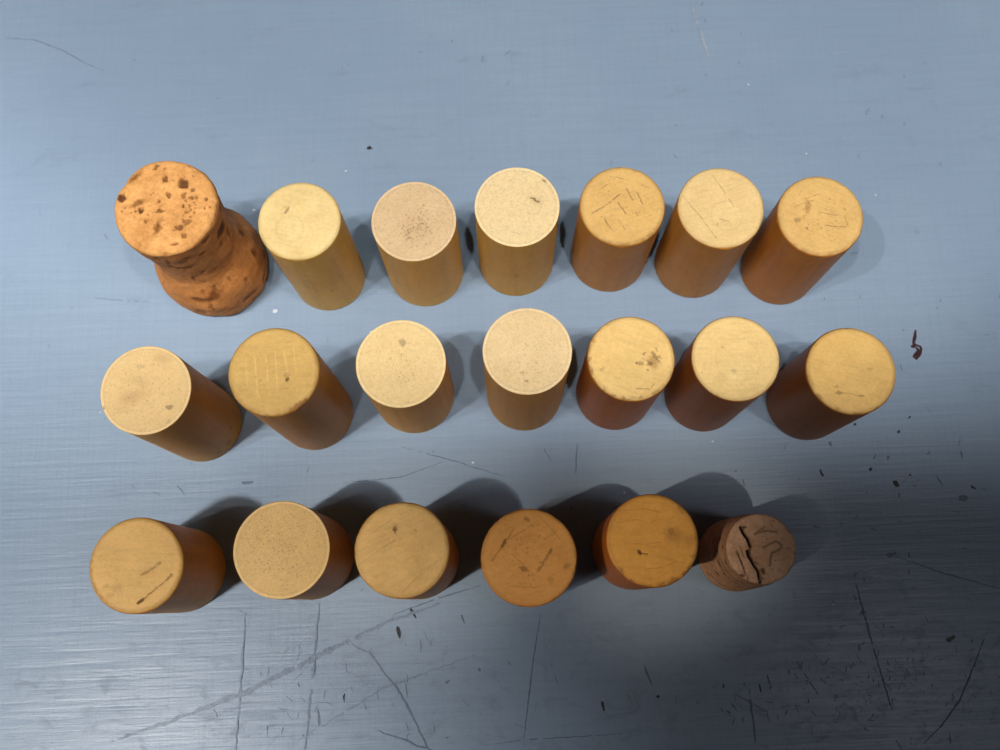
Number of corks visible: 20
